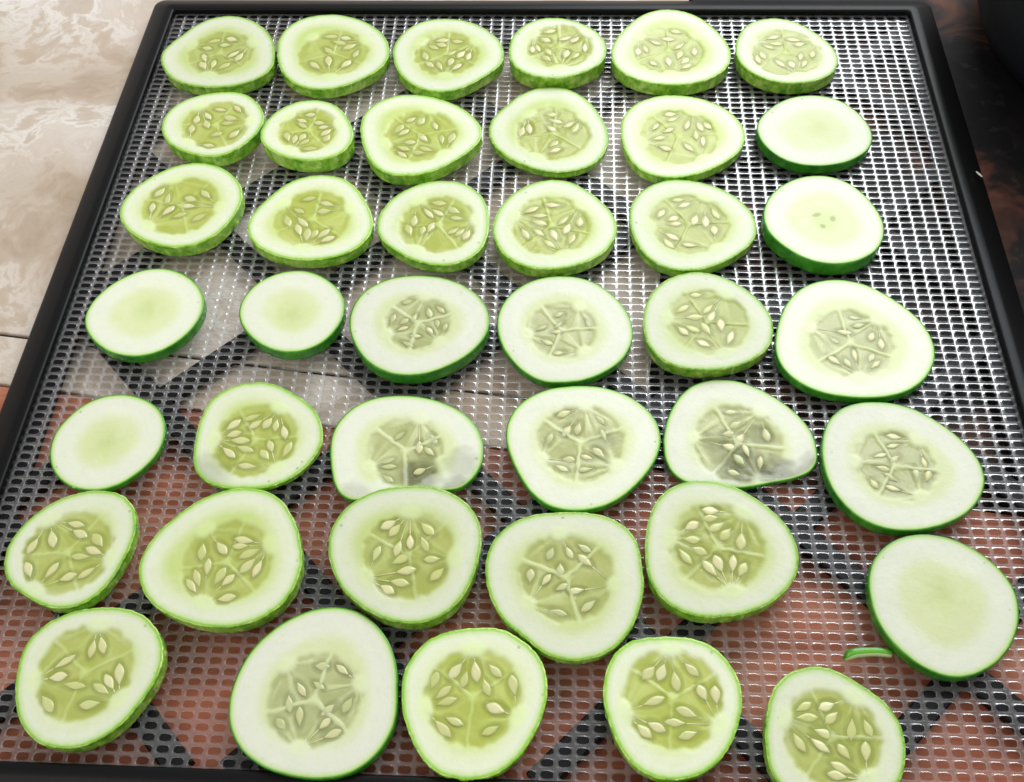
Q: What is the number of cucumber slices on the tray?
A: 41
